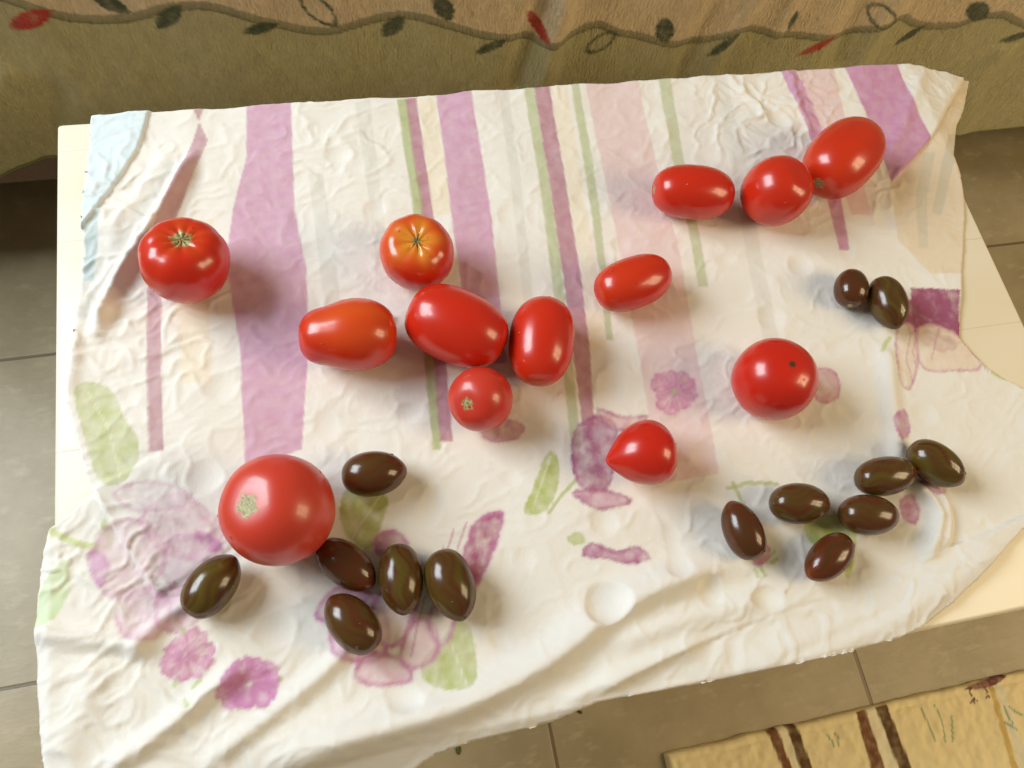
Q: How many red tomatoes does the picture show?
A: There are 13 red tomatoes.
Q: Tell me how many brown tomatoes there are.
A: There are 14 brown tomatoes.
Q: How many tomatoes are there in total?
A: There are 27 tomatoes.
